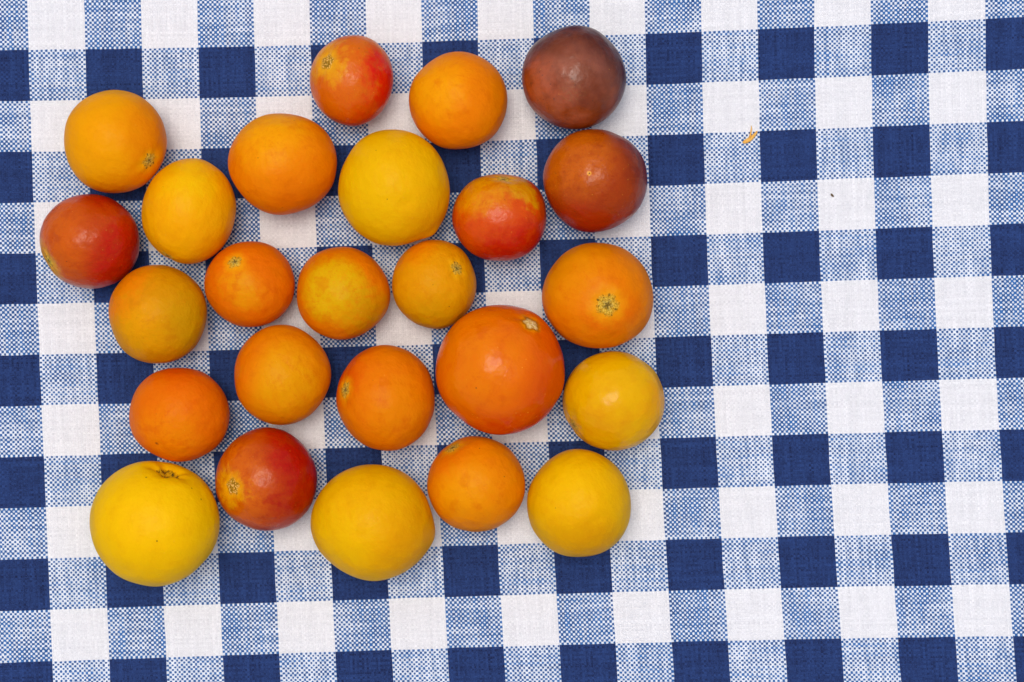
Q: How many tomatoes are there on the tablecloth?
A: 25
